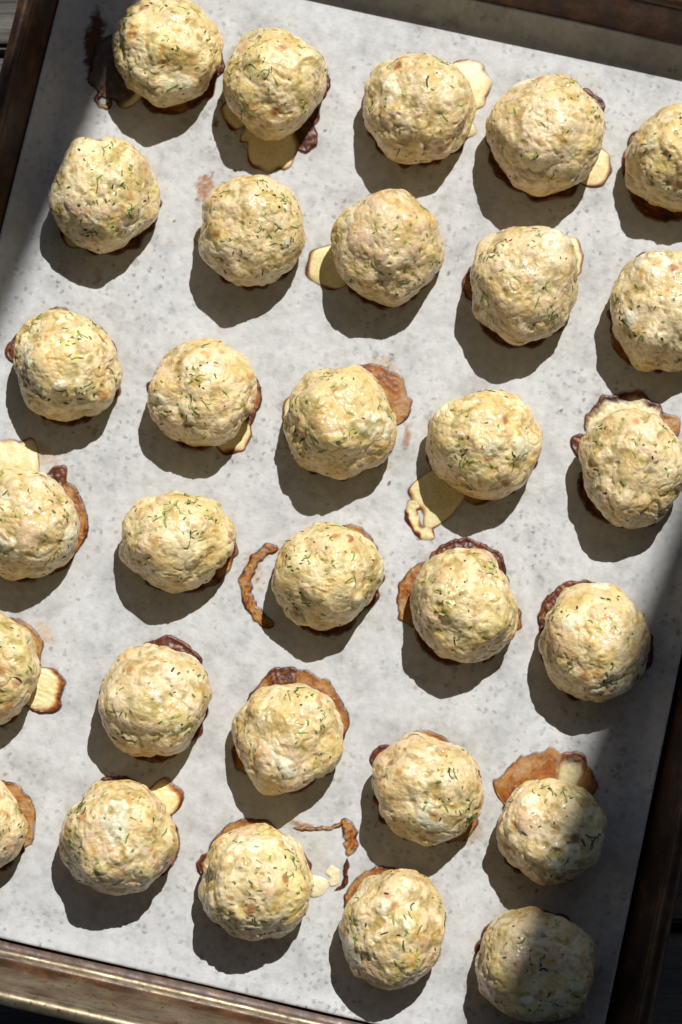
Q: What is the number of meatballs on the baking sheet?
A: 30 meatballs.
